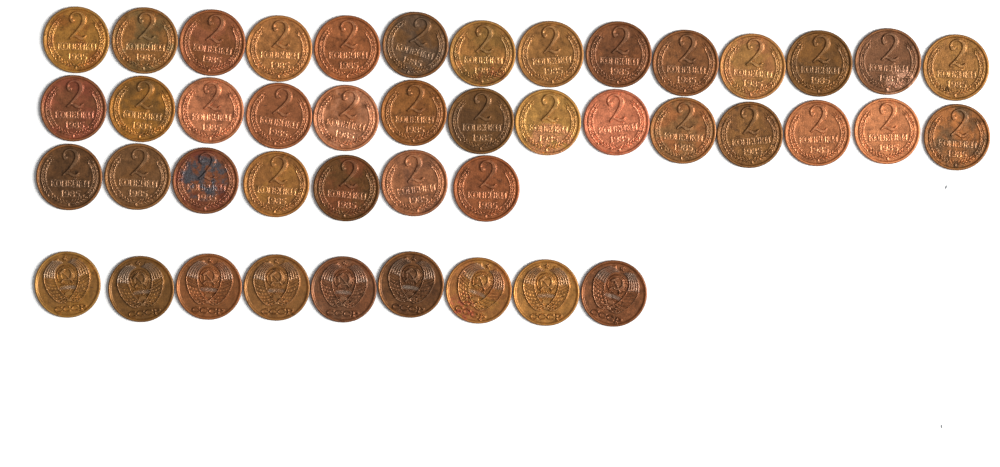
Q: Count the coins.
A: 44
